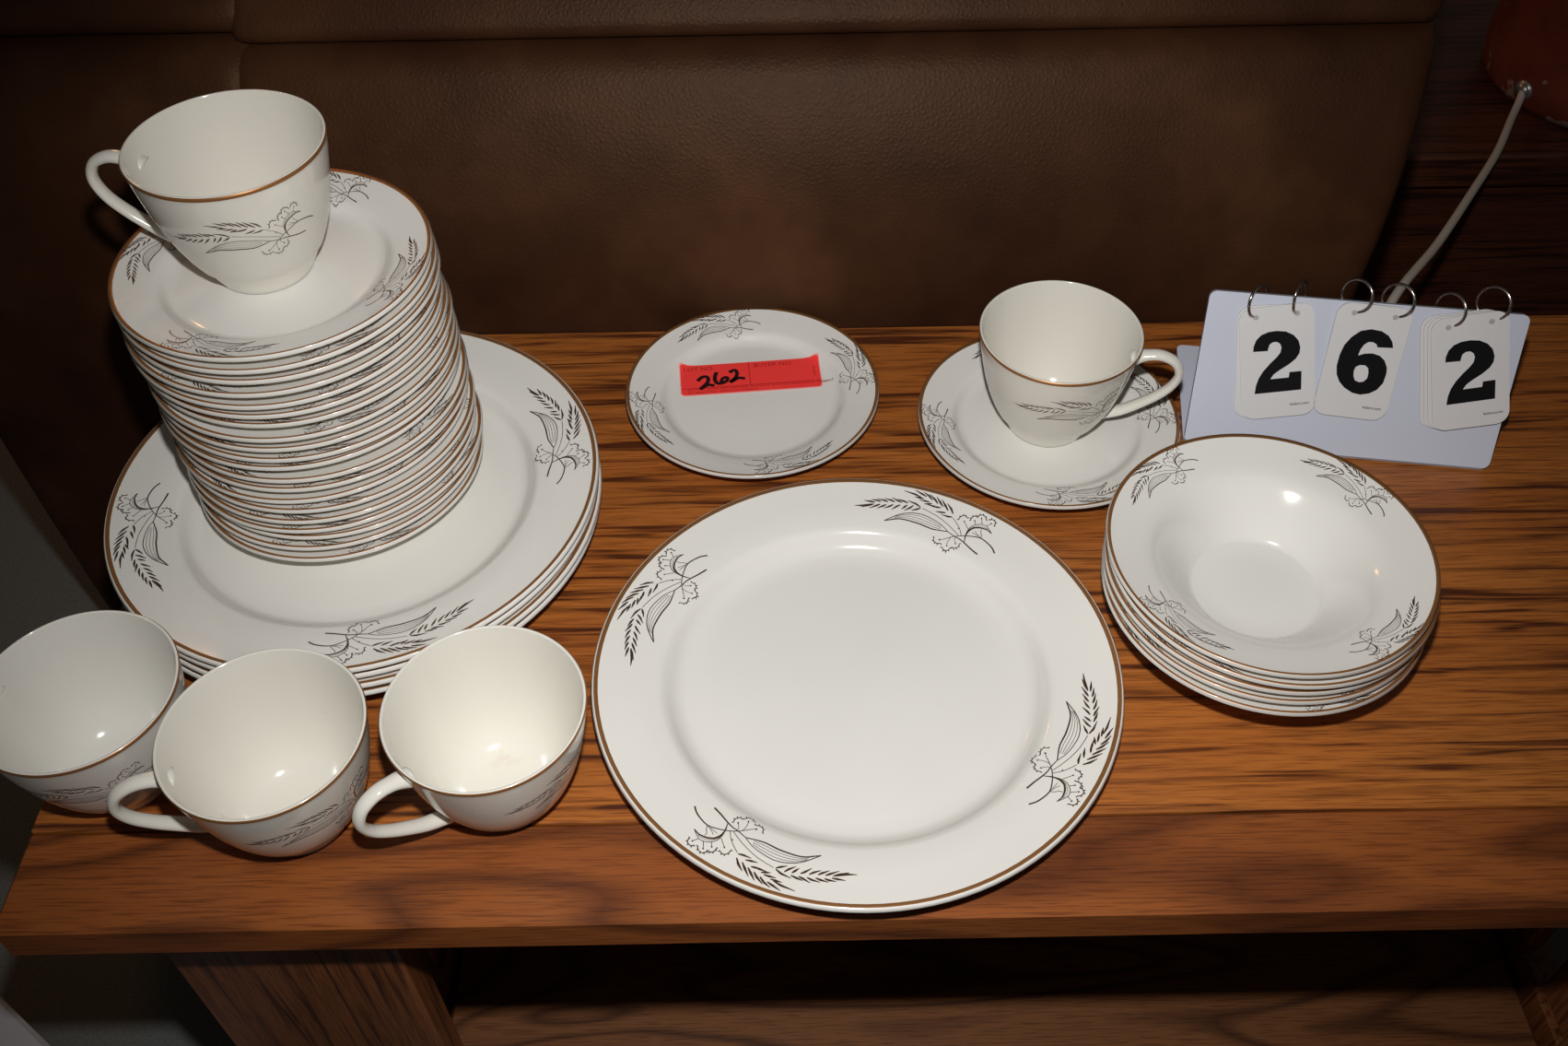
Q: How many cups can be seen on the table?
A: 5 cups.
